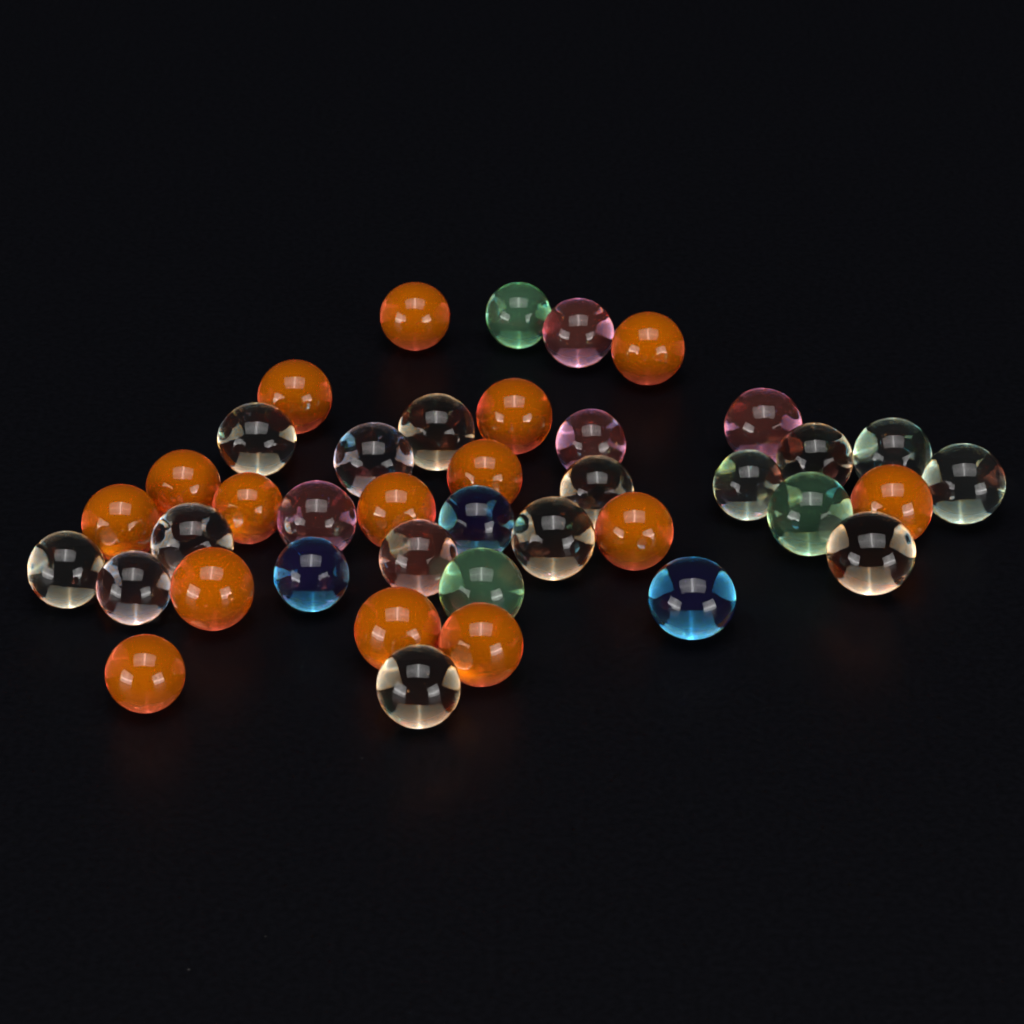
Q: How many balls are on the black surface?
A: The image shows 40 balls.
